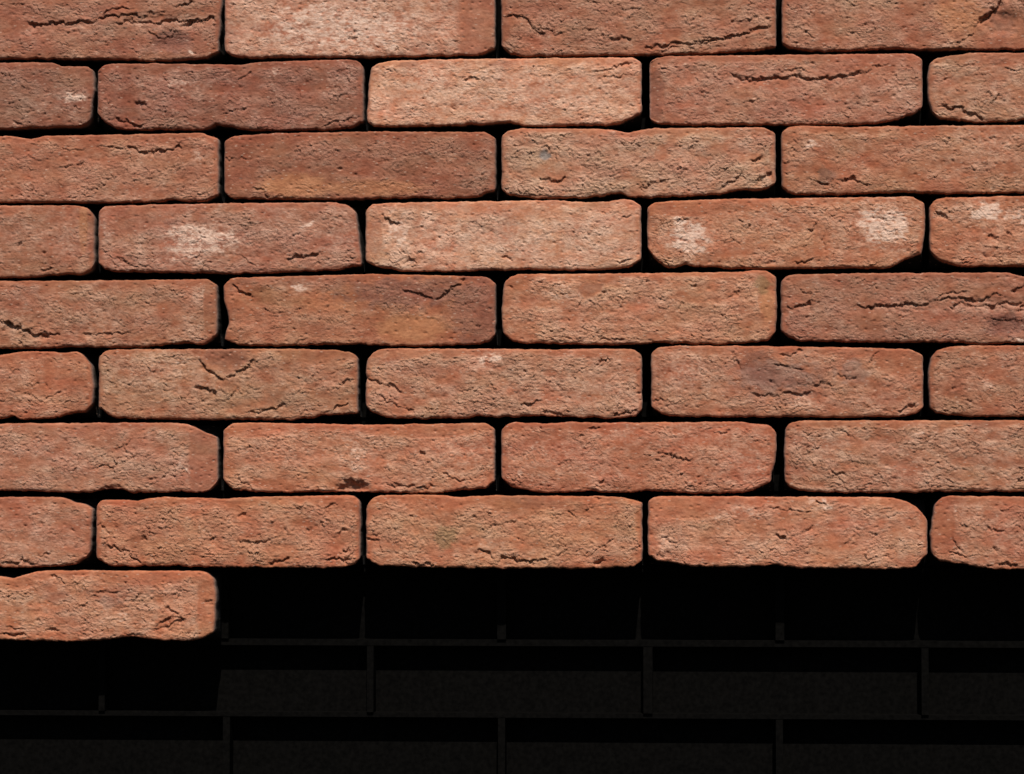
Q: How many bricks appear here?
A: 37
